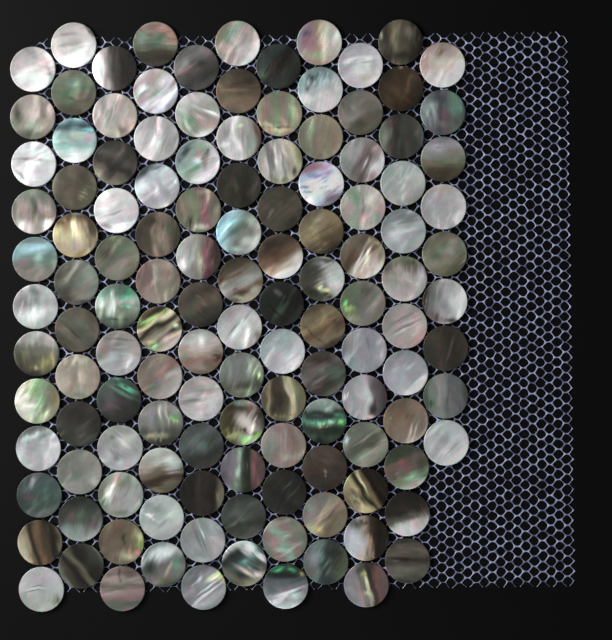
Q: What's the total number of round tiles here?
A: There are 129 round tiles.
